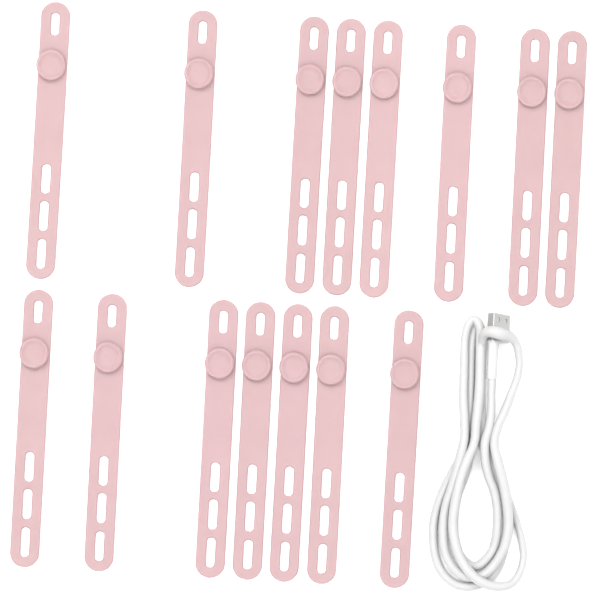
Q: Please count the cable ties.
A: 15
